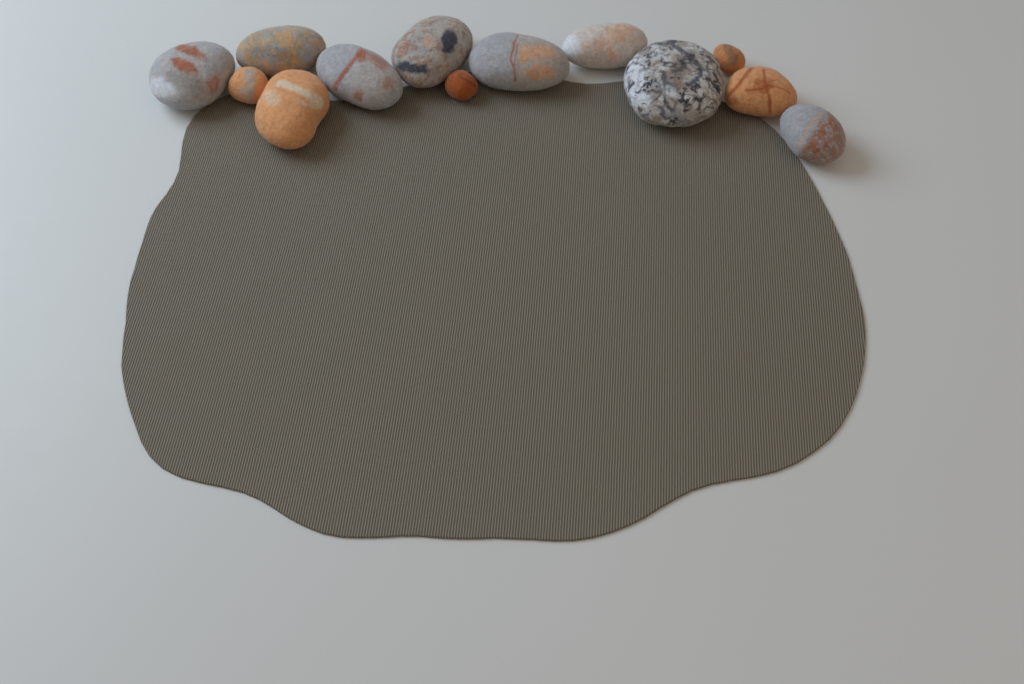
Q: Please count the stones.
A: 13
